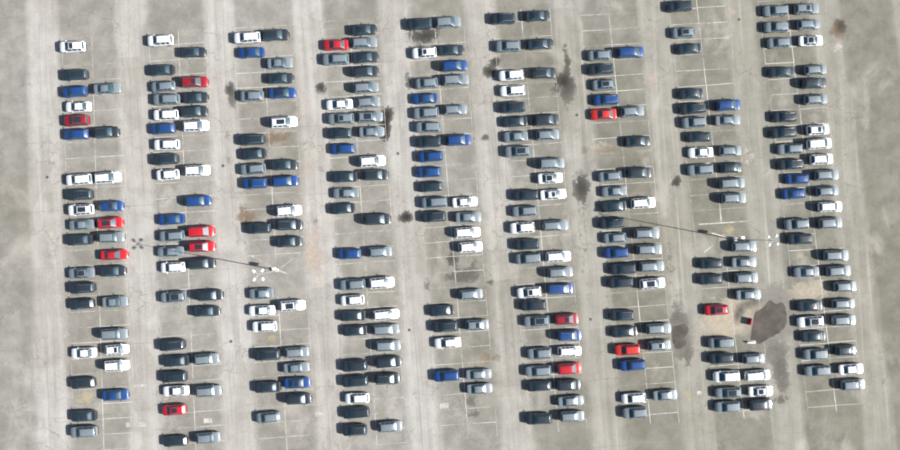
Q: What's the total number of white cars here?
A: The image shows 55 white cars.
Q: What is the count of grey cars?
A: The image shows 110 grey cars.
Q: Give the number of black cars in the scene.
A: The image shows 96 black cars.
